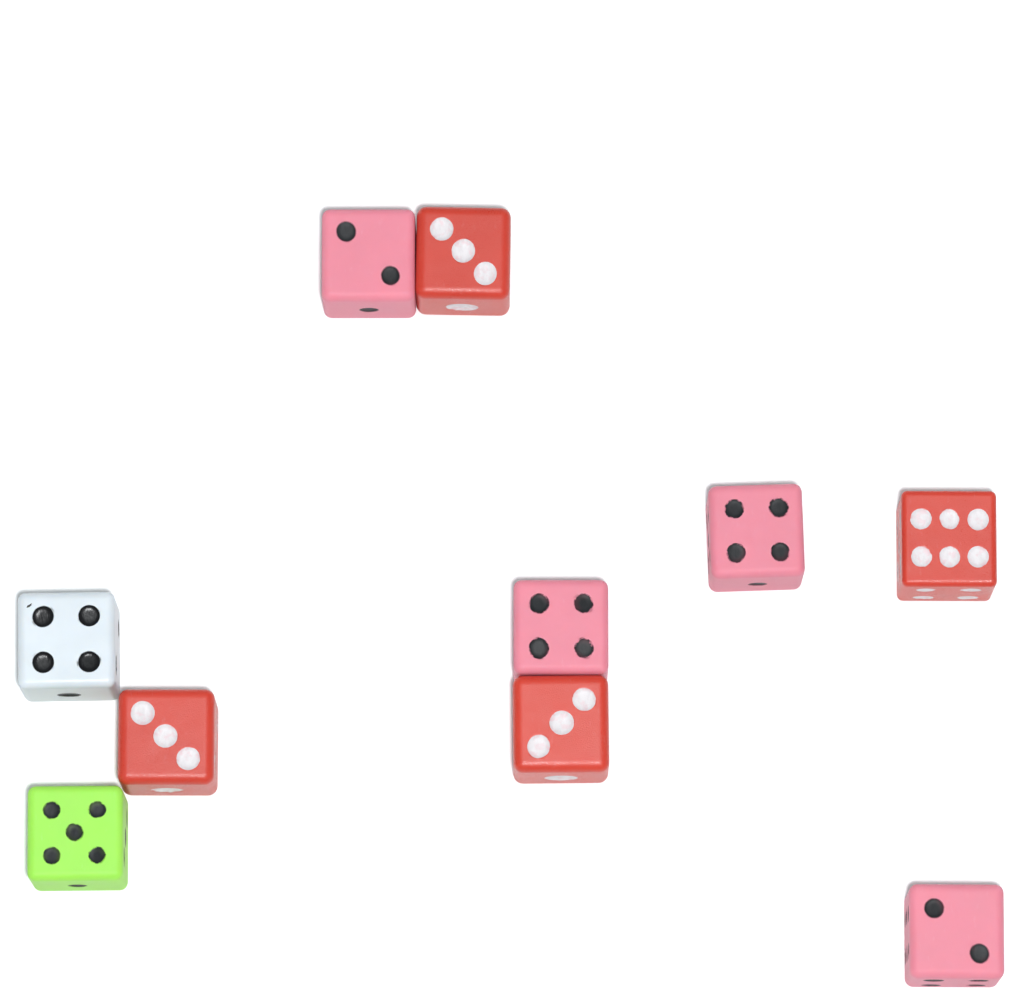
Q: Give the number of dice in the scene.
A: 10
